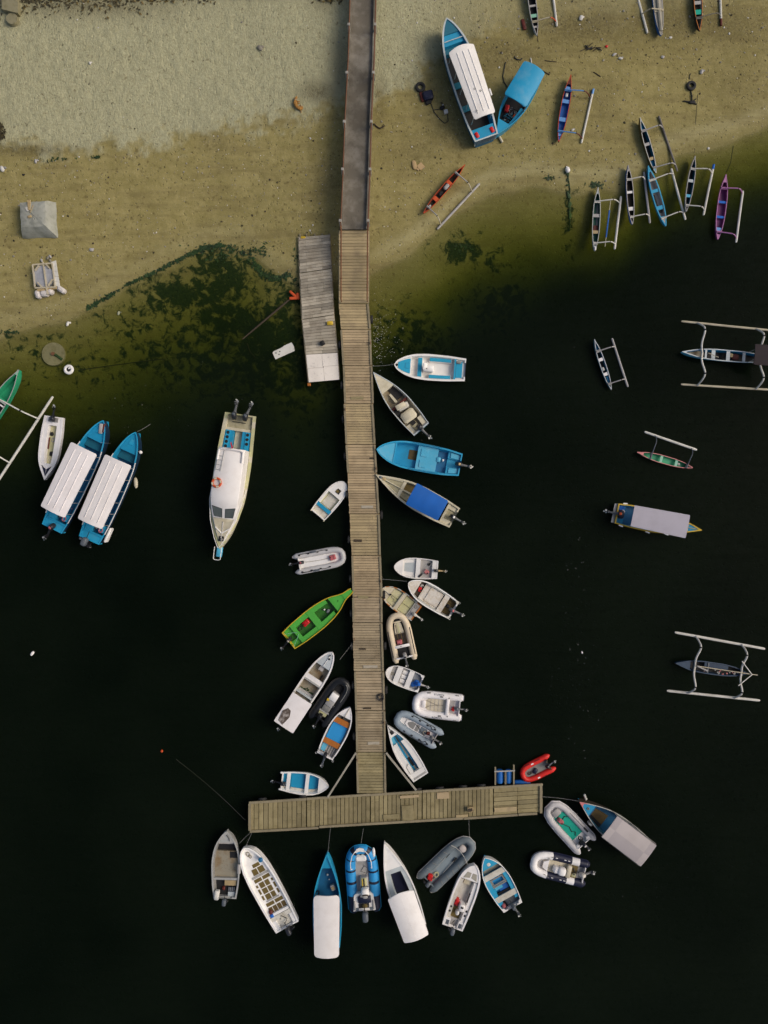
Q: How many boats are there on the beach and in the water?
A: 54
